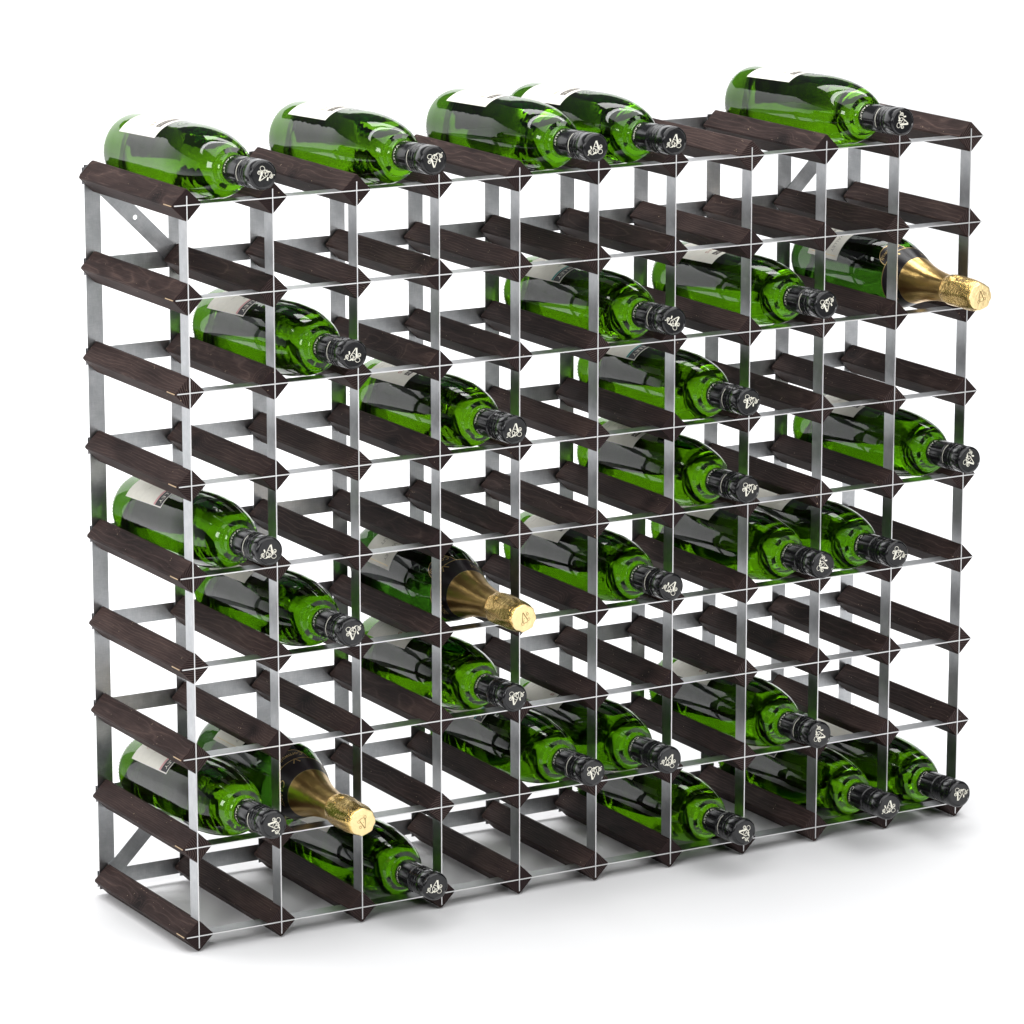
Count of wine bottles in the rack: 26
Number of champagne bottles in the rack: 3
